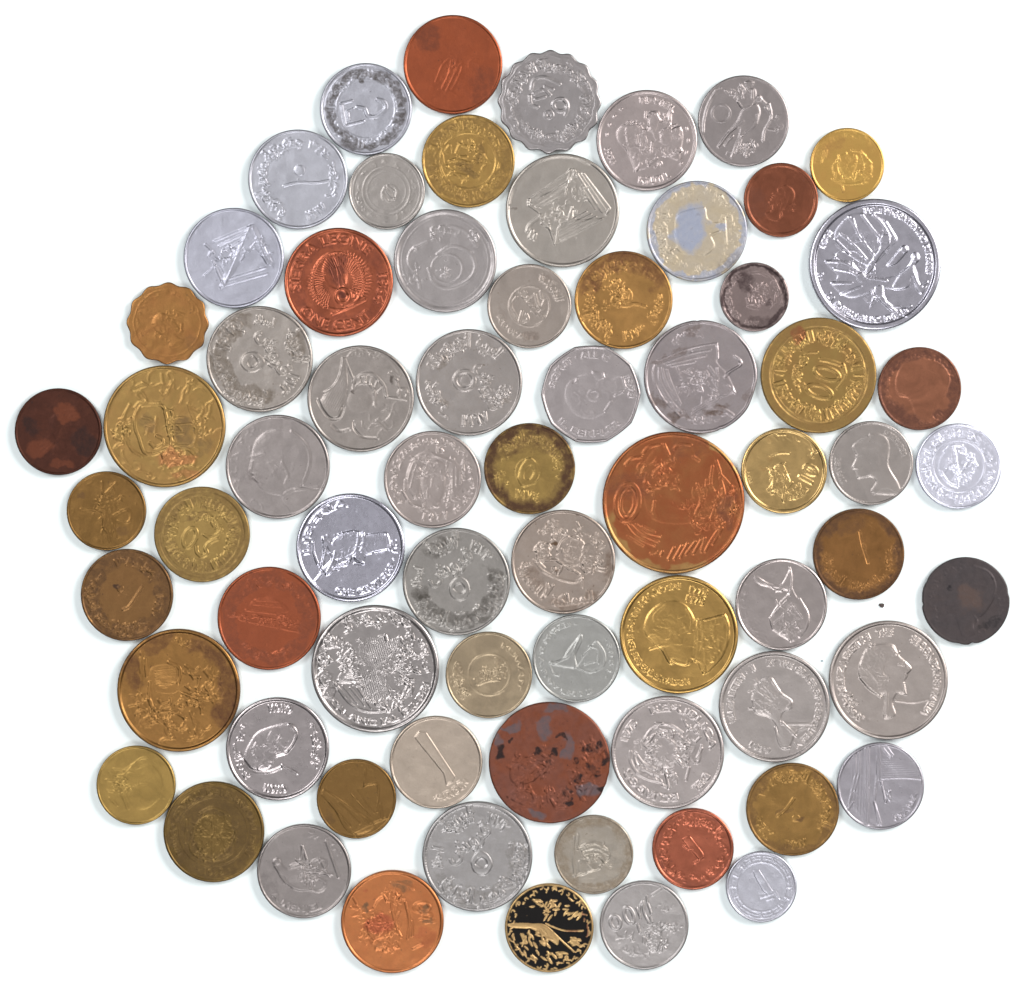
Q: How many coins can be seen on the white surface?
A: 70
